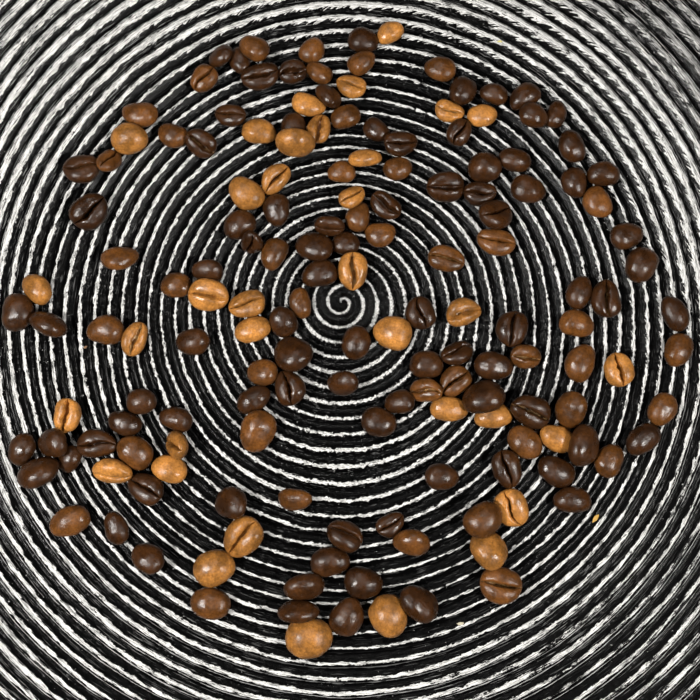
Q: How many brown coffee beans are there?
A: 41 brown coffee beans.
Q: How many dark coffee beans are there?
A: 86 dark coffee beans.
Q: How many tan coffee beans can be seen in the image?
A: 35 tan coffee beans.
